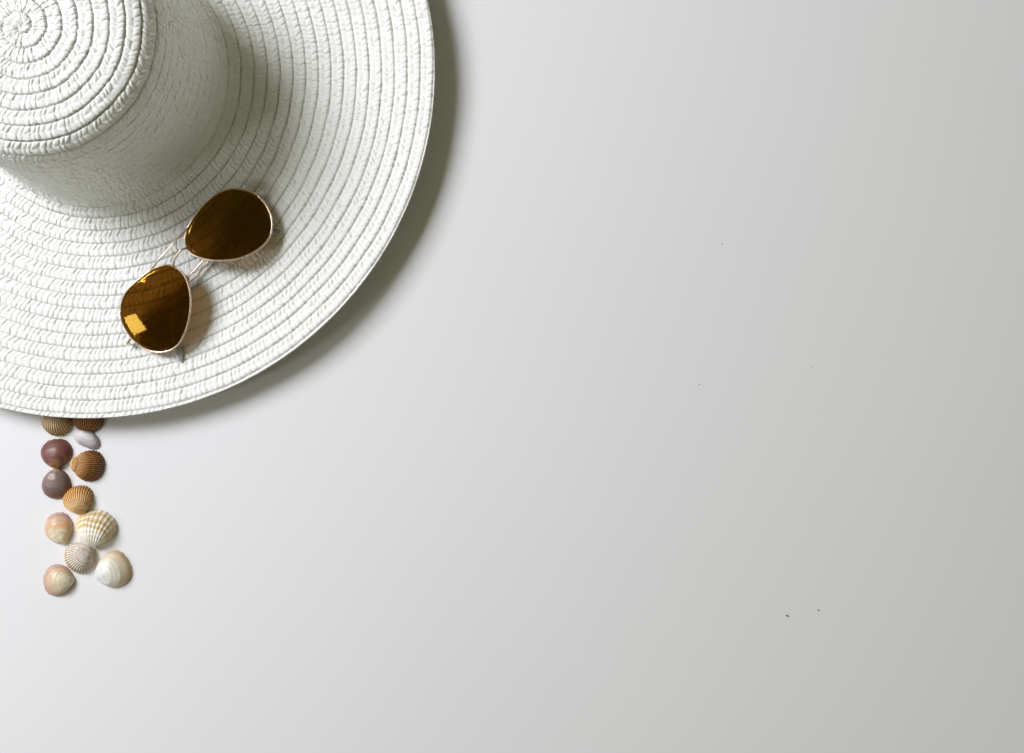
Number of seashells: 12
